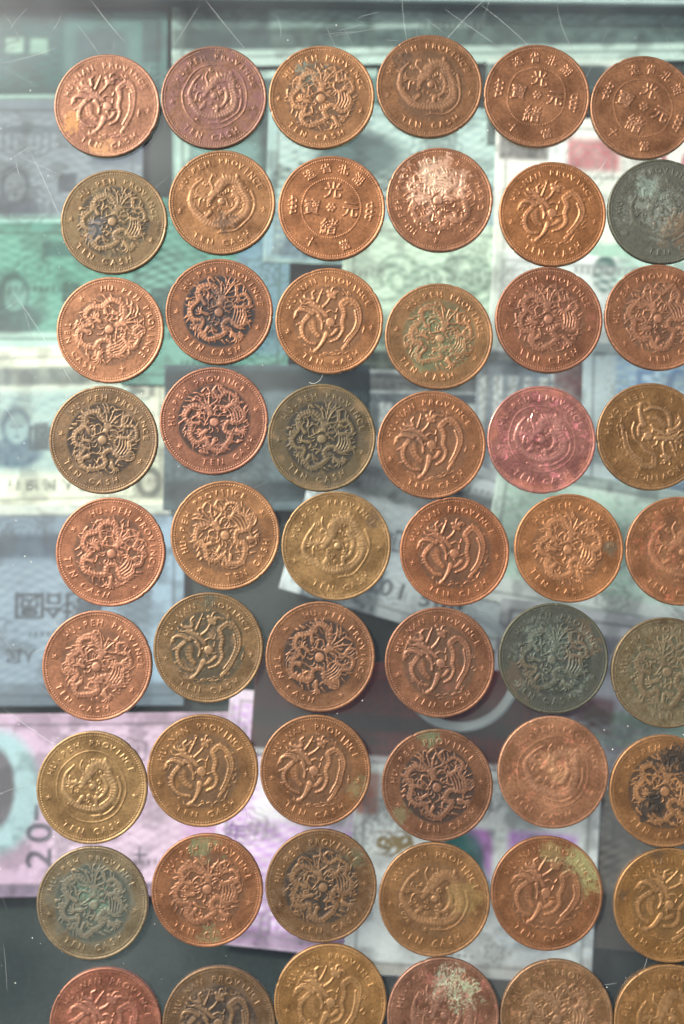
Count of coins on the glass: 54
